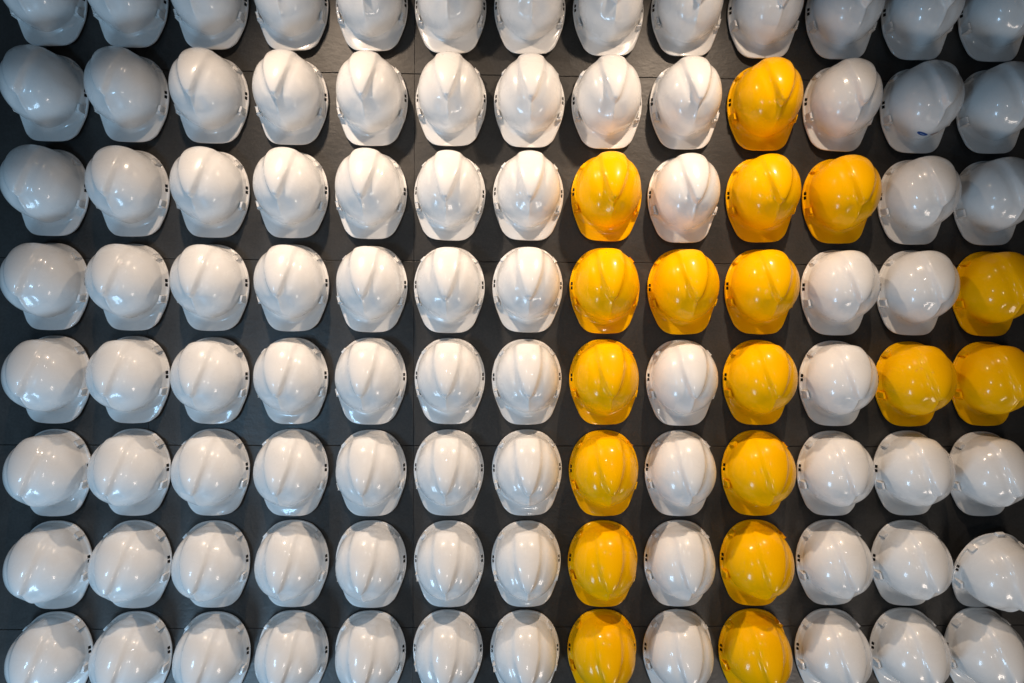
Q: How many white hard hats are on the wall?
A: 86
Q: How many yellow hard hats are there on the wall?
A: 18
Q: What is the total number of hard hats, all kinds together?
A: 104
